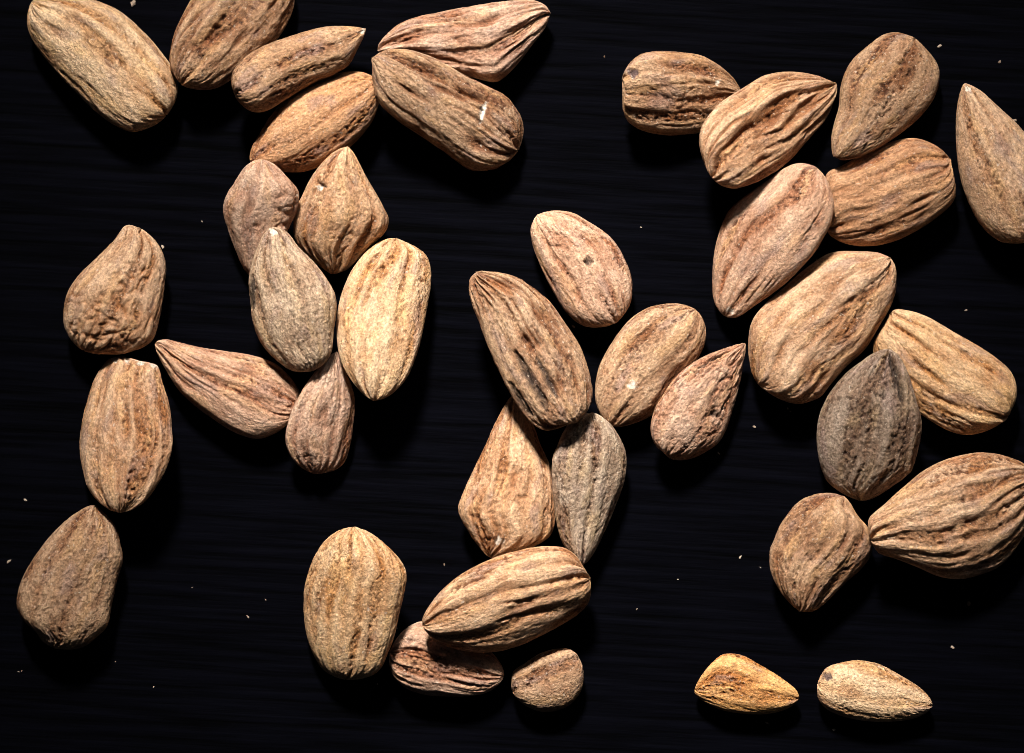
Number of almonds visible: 38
